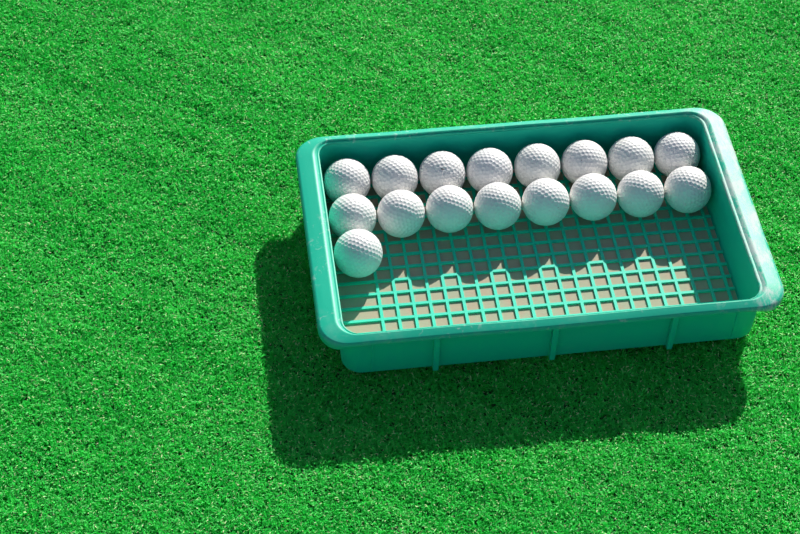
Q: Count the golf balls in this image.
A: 17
